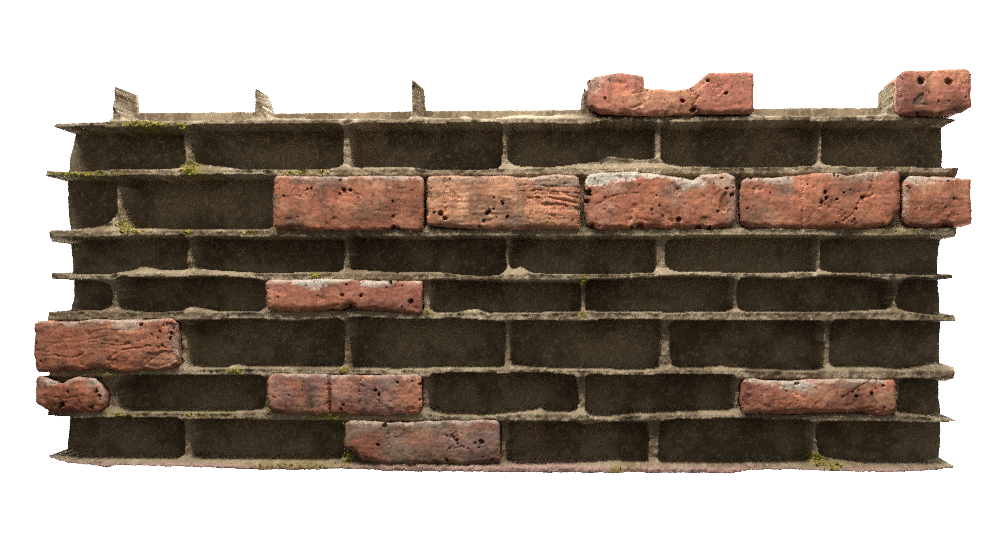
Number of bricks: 13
